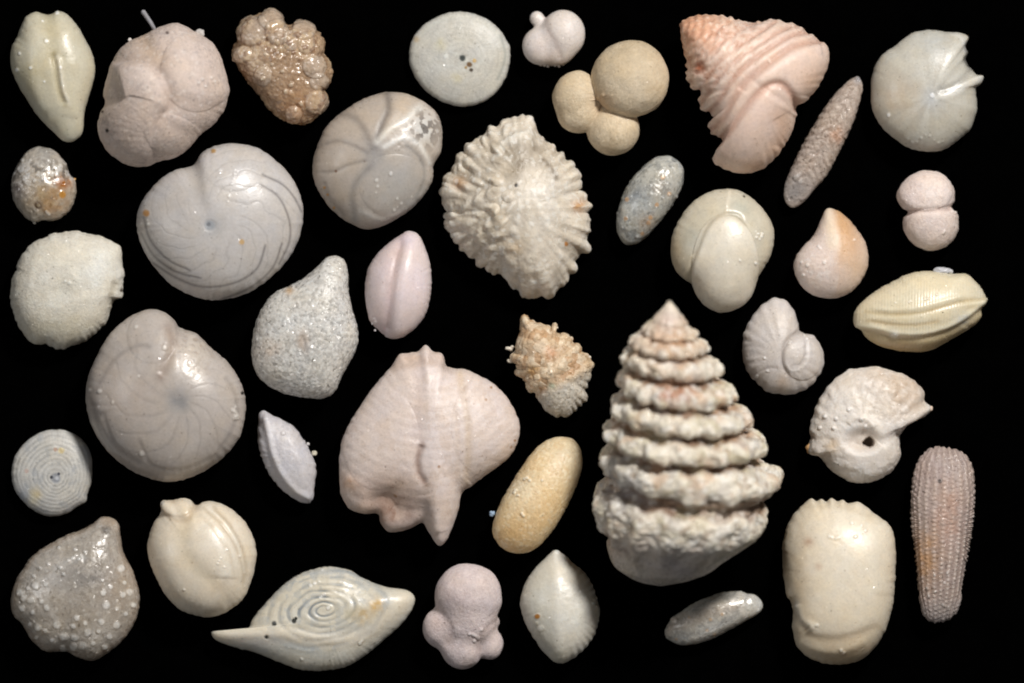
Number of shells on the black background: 38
